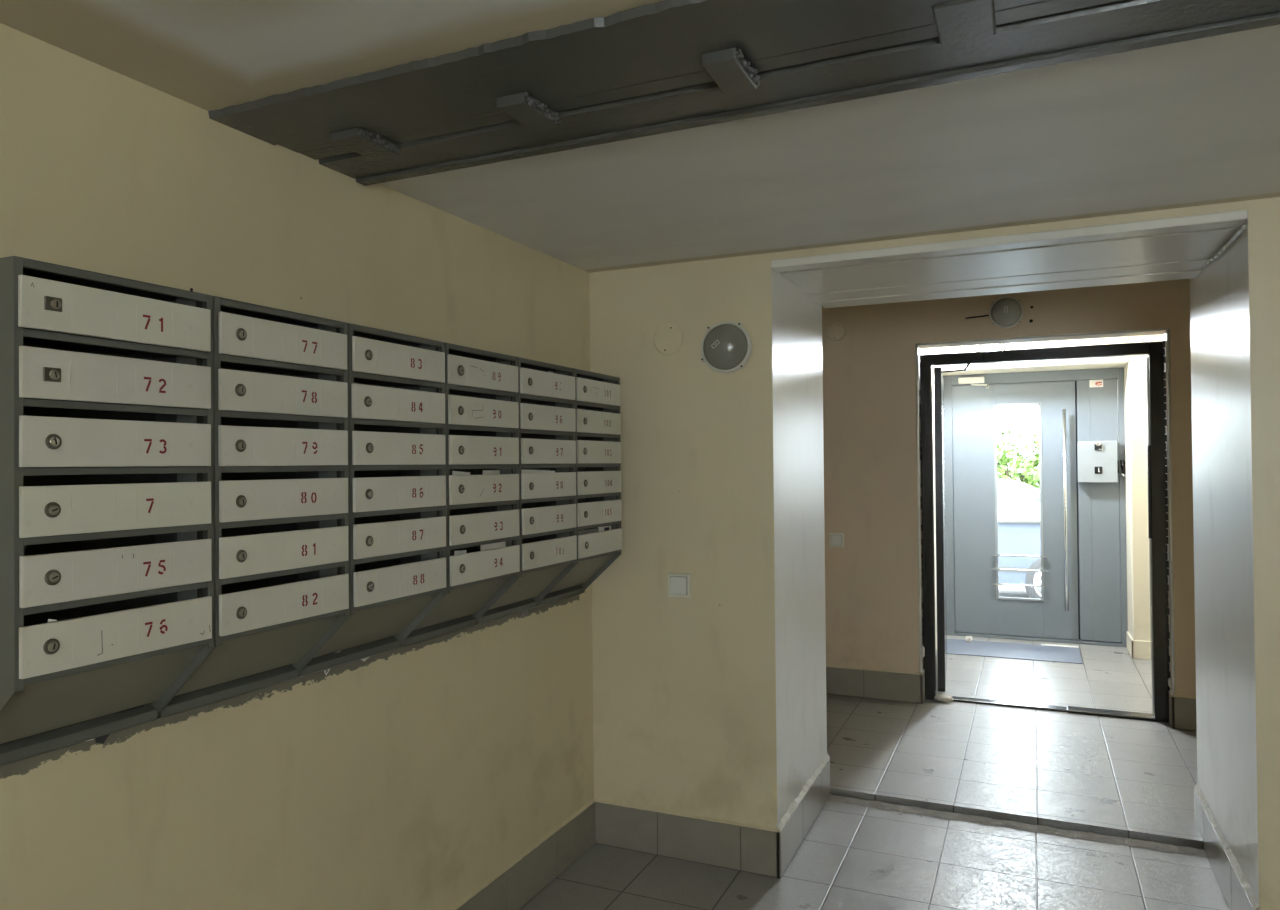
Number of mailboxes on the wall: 36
